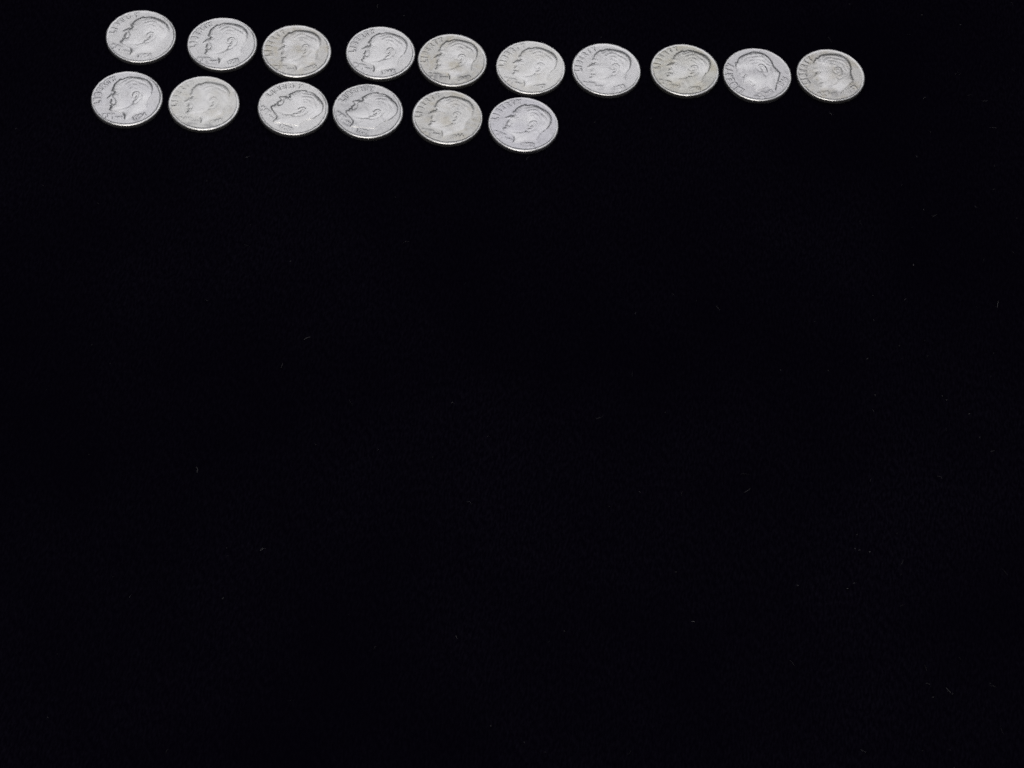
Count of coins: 16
